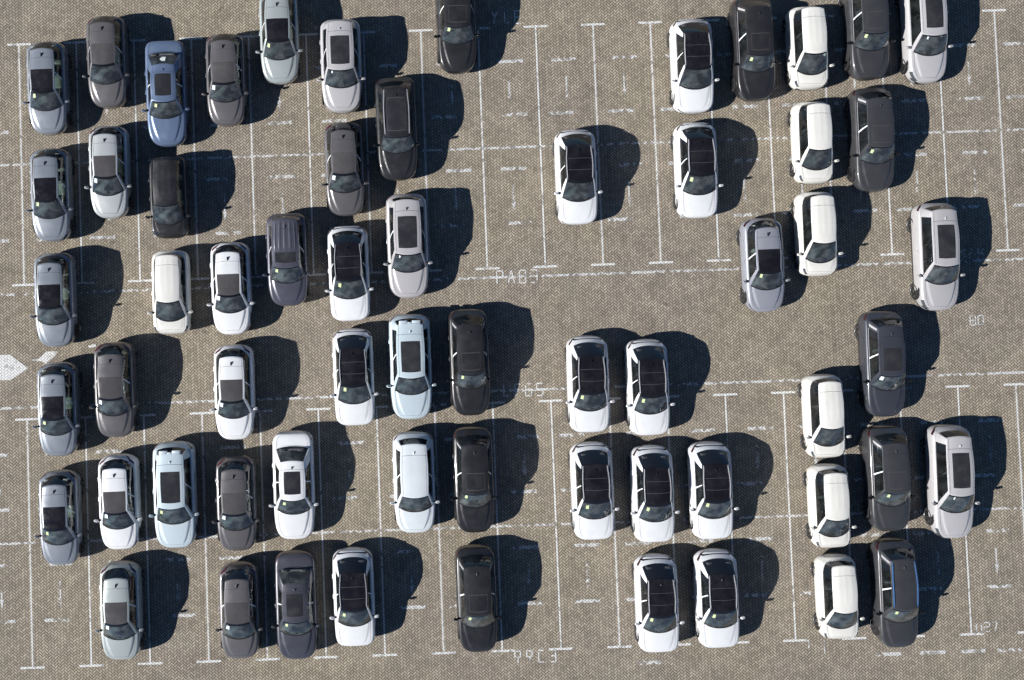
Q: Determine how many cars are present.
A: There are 62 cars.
